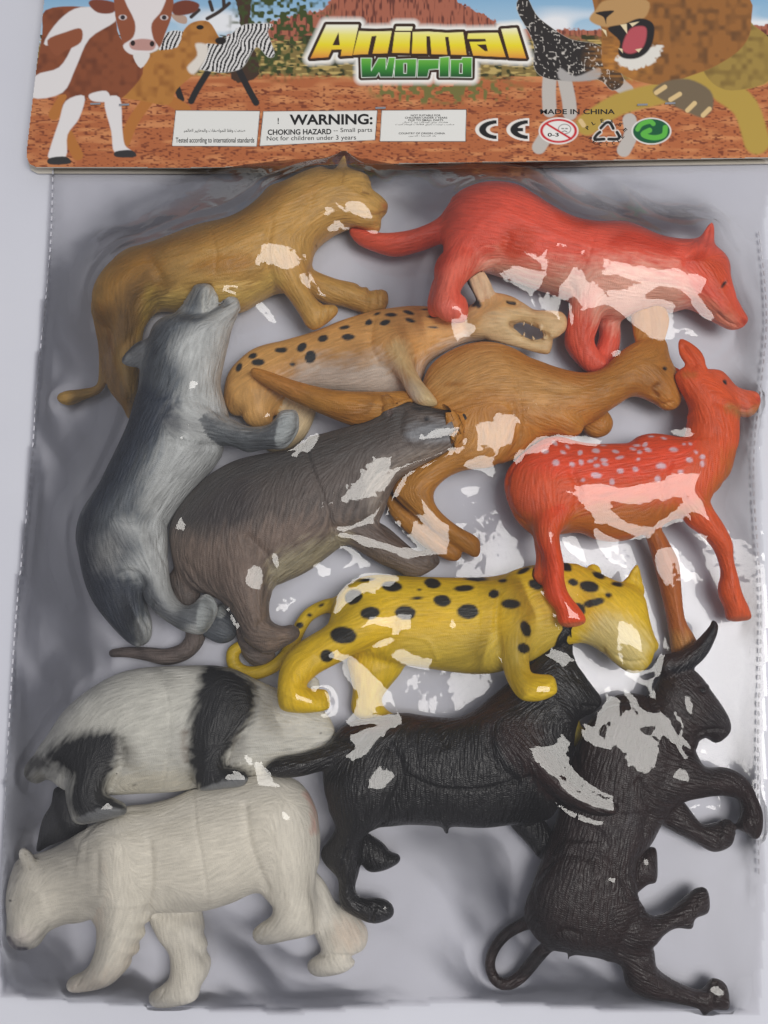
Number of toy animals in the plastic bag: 12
